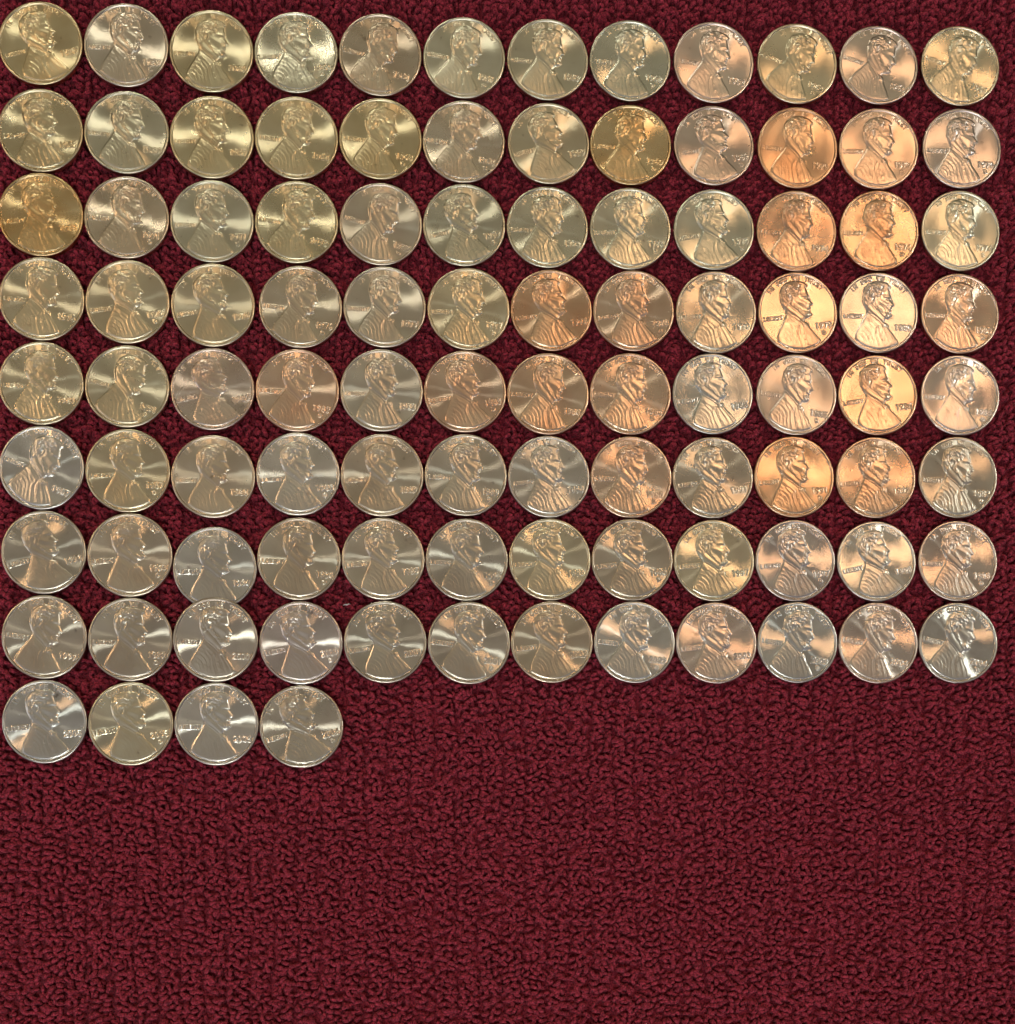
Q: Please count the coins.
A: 100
